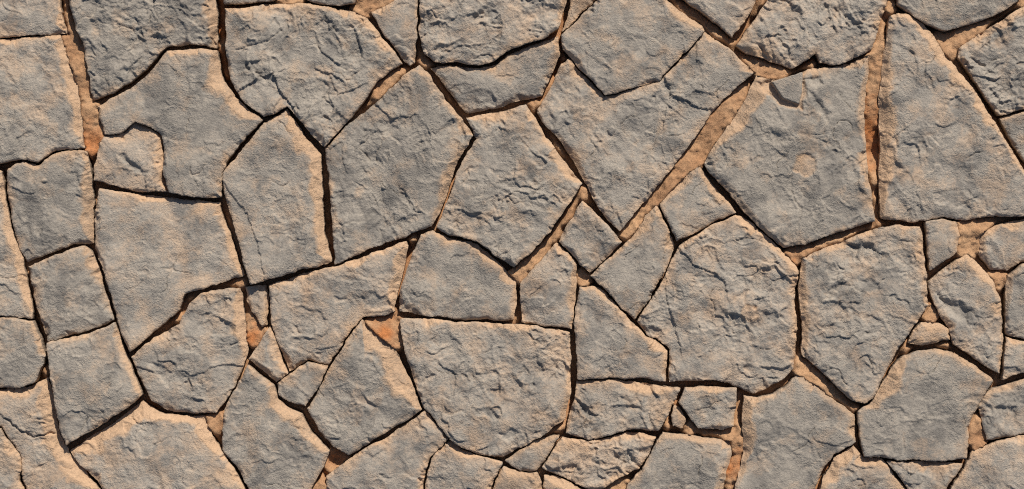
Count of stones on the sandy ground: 71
